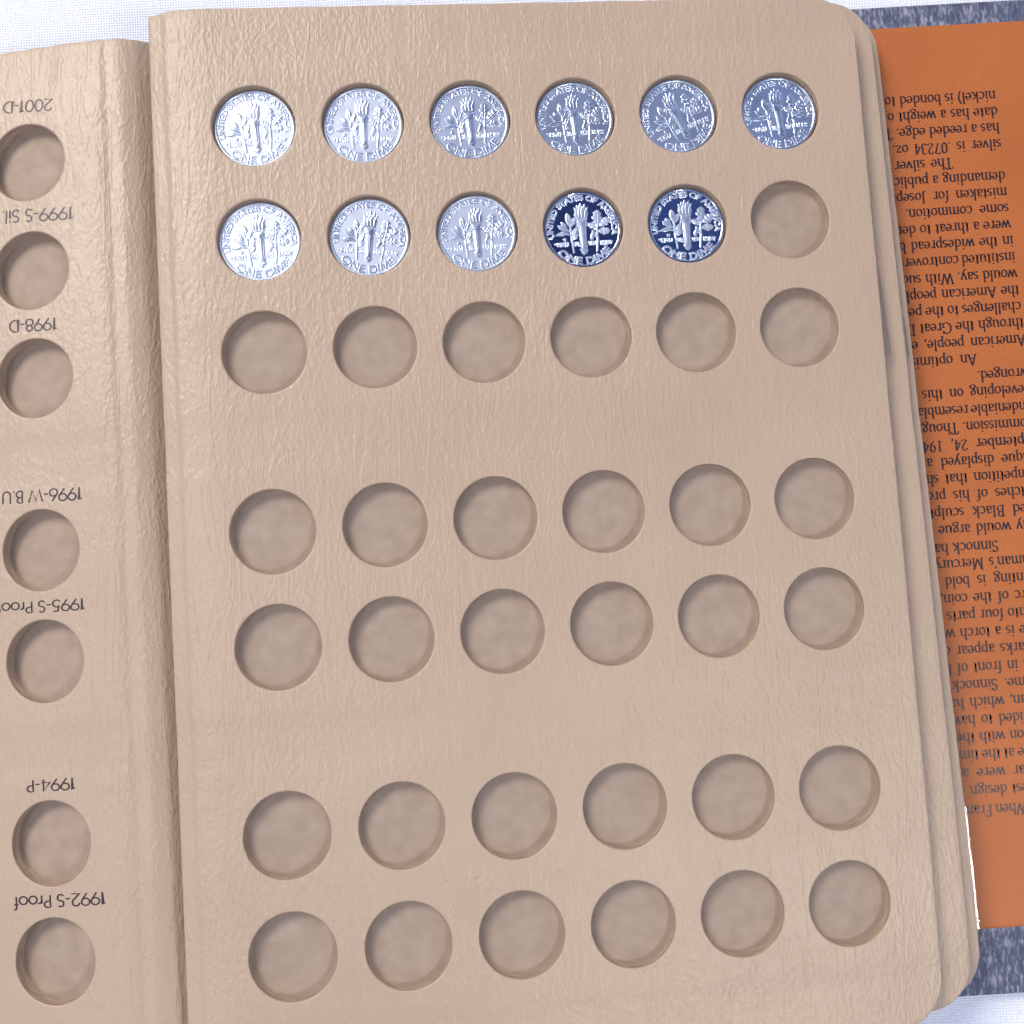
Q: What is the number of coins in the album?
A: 11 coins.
